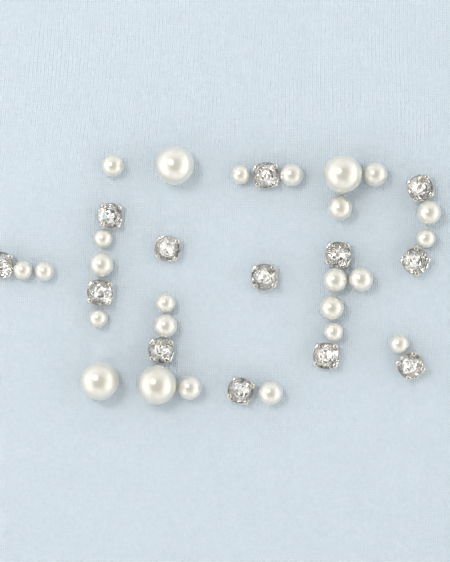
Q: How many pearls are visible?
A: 25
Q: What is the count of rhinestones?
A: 13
